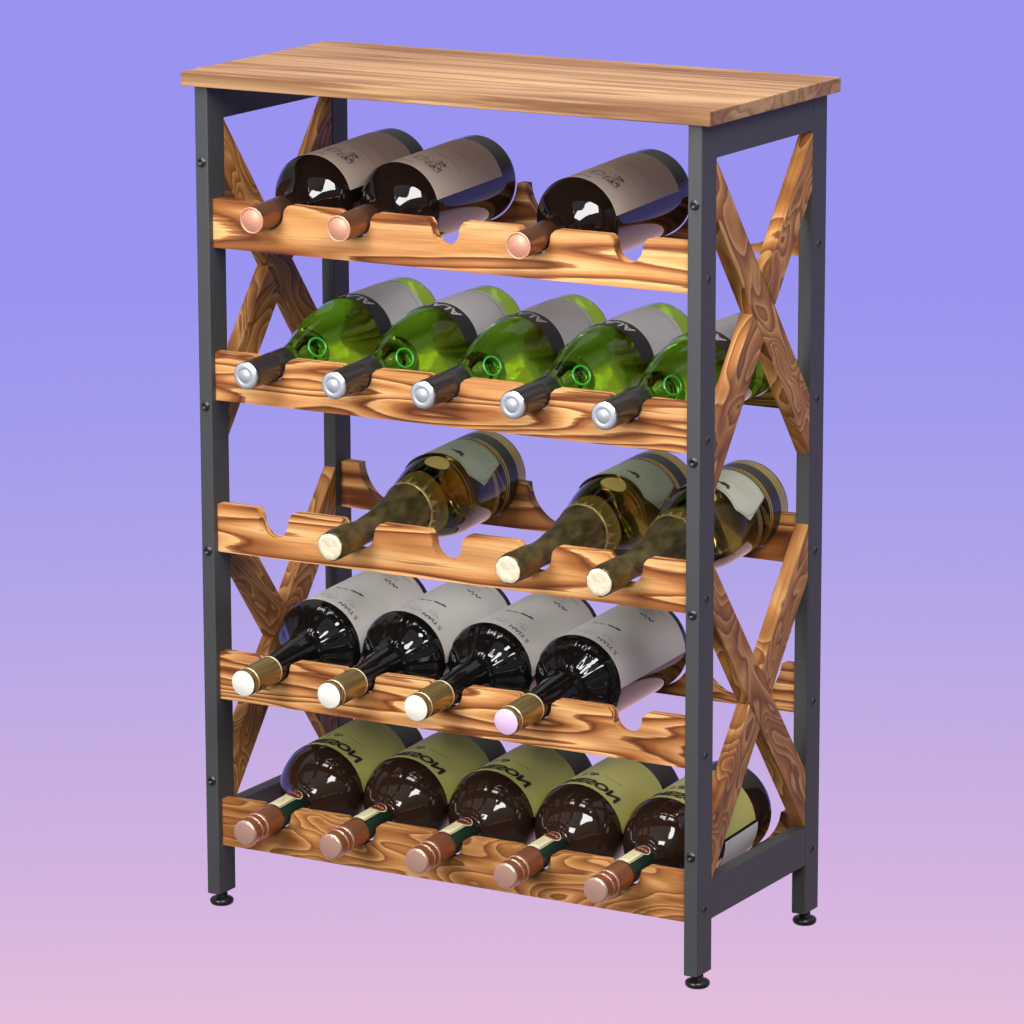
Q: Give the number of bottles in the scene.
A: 20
